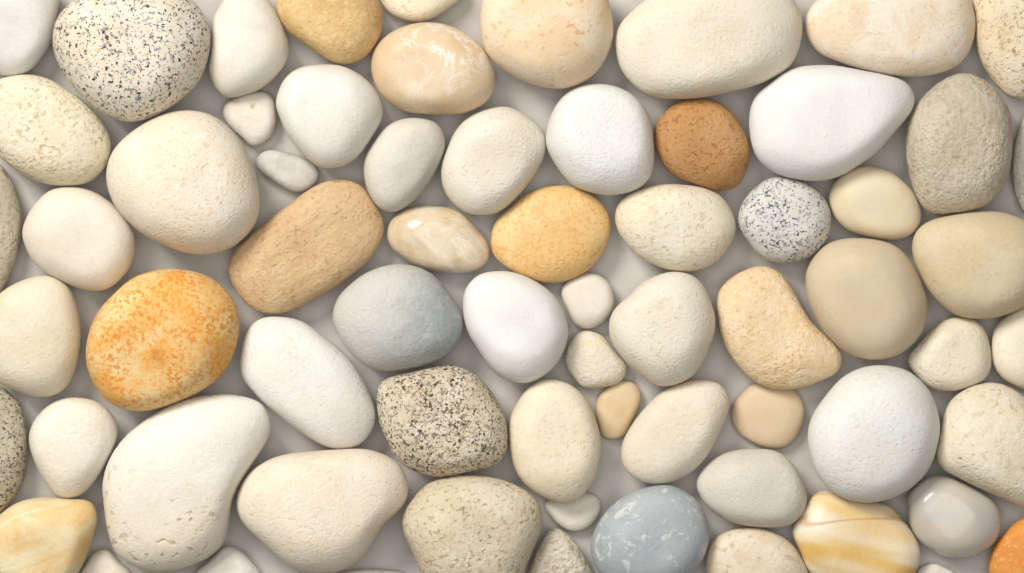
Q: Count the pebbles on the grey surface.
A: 68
